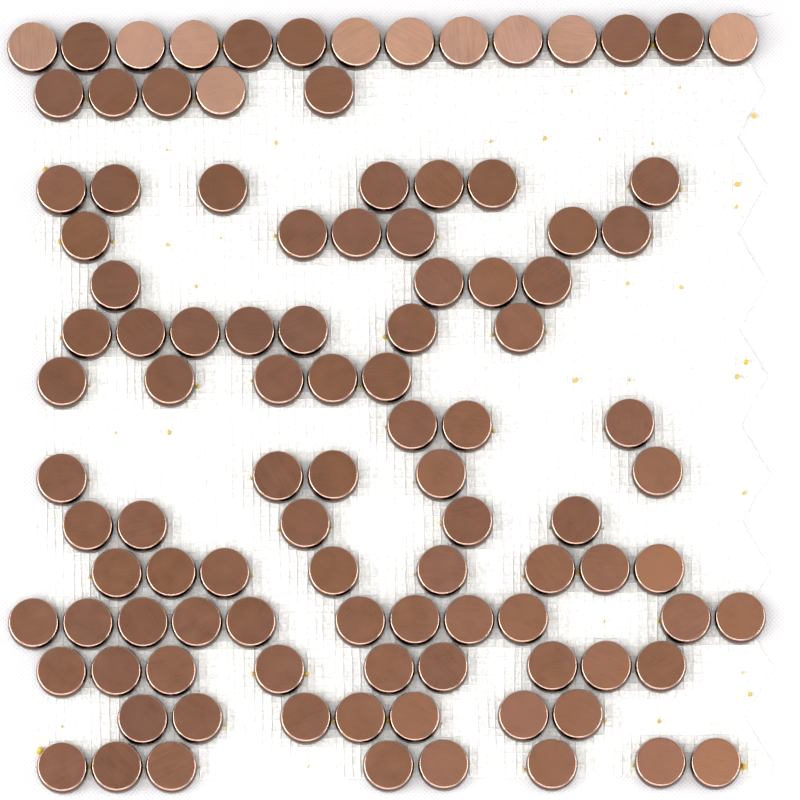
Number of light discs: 10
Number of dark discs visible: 94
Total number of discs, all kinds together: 104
